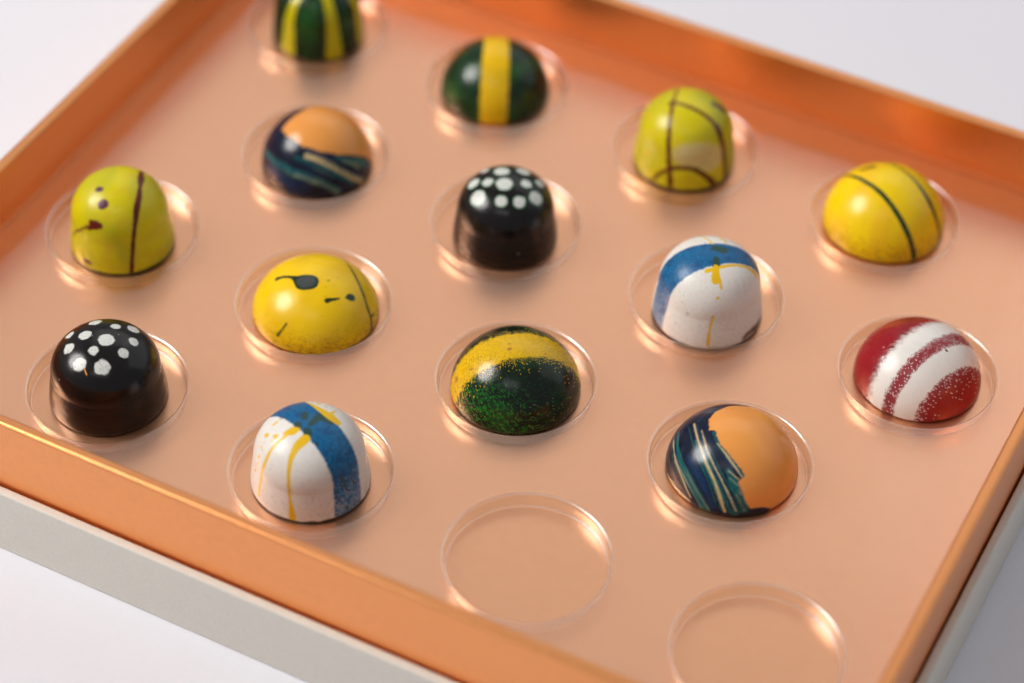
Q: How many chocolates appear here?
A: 14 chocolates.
